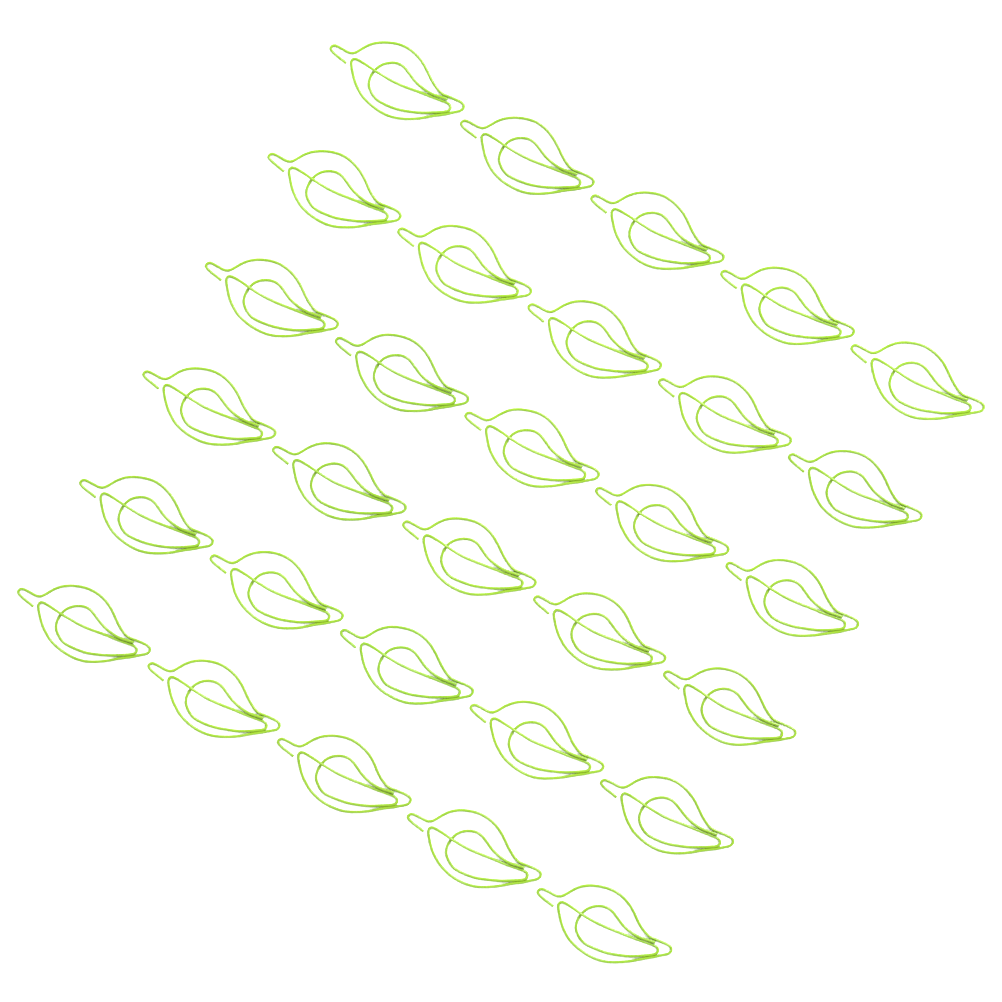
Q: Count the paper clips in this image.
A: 30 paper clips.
